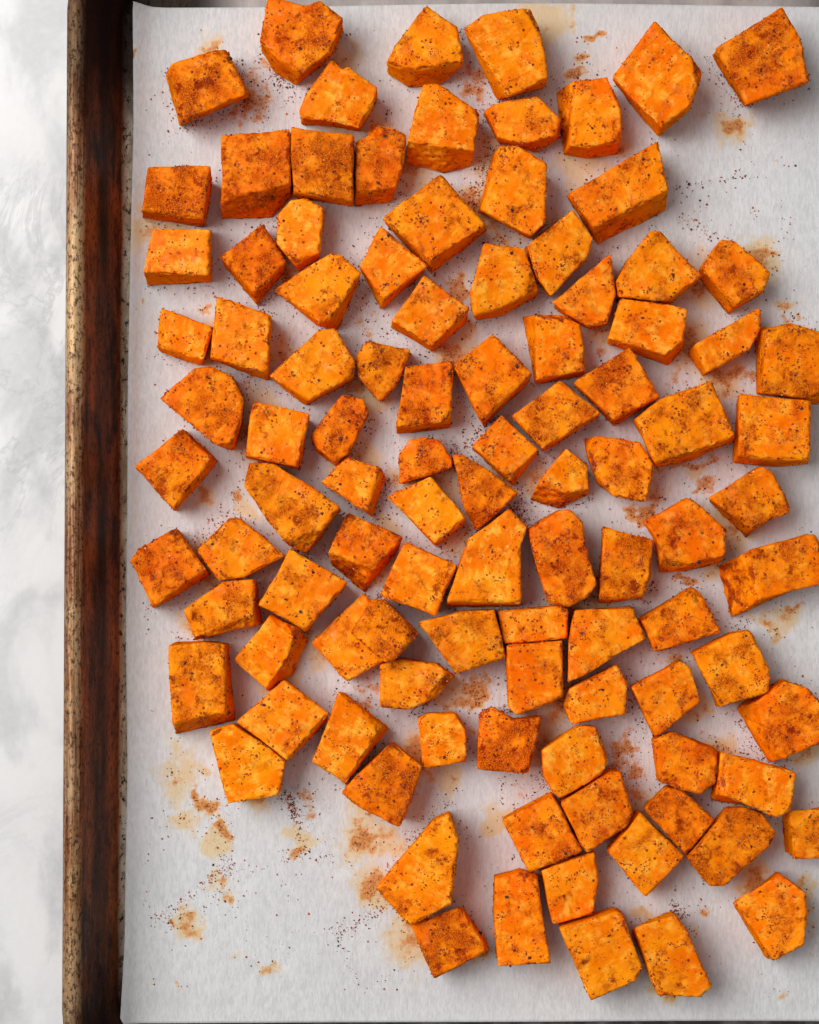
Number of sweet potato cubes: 102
